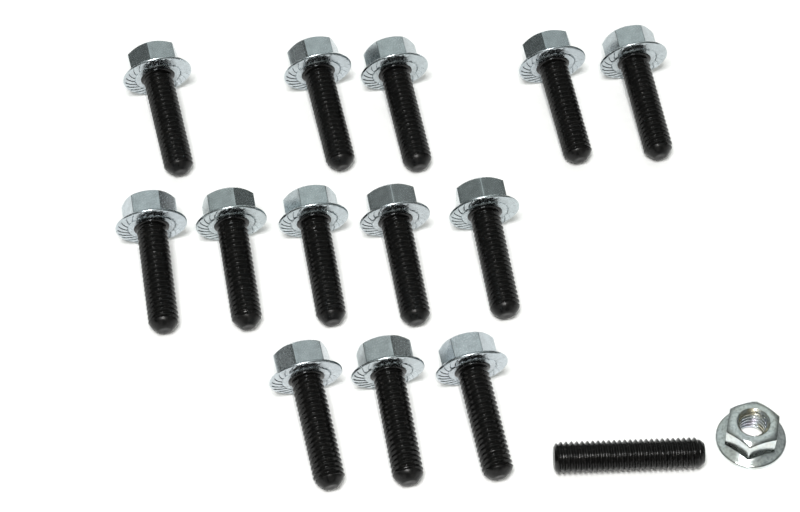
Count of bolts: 13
